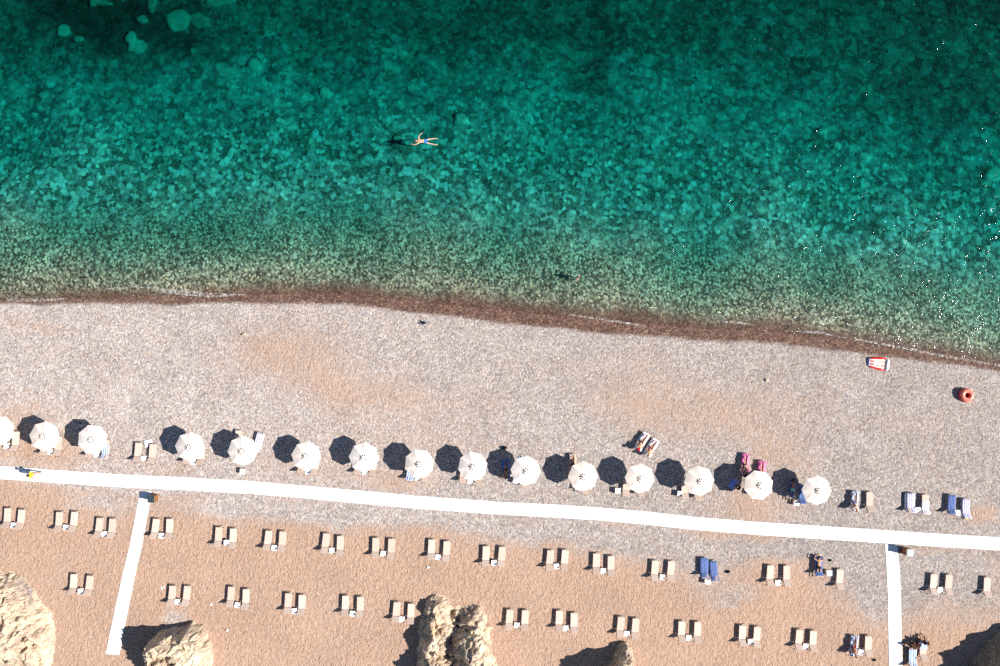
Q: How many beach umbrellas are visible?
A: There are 15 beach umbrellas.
